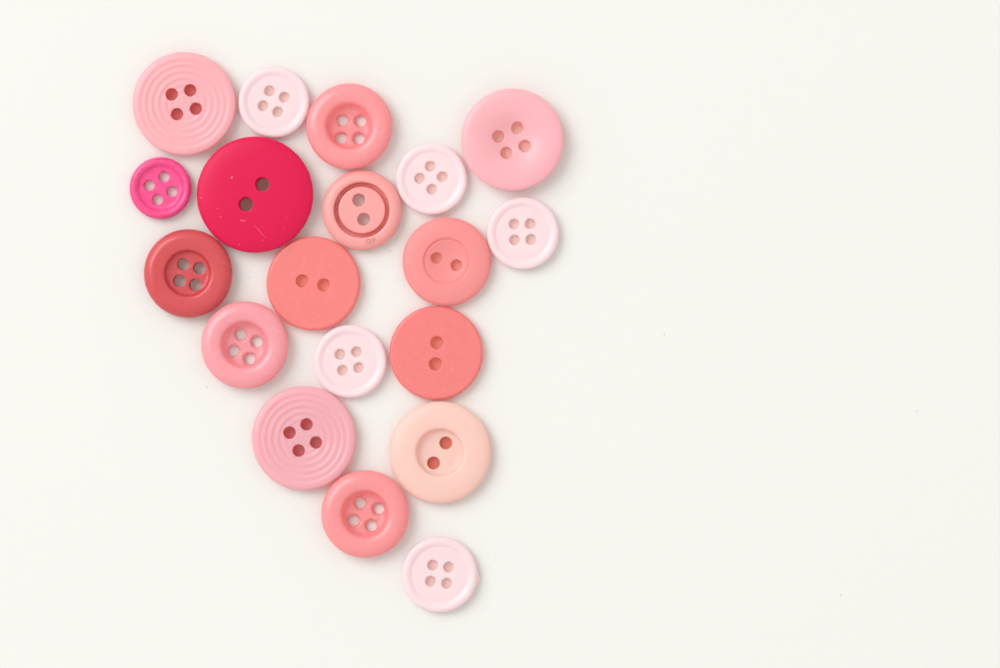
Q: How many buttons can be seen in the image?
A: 19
